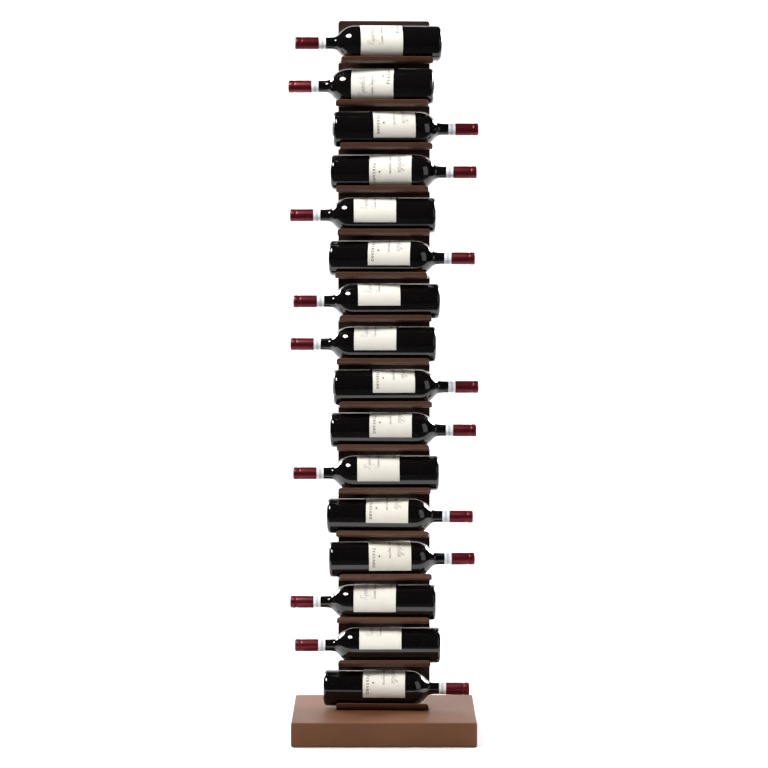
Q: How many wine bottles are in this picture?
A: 16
